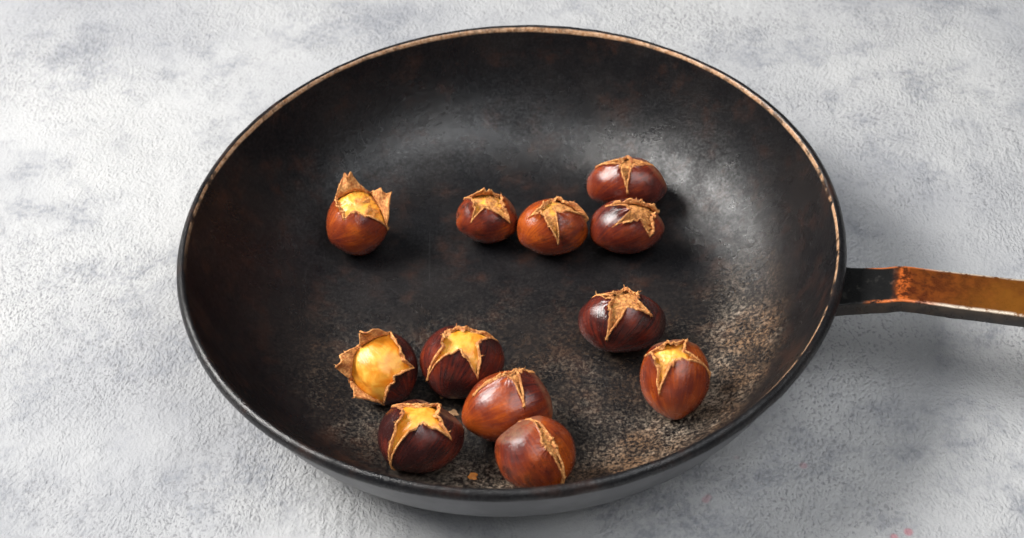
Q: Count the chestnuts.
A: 12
